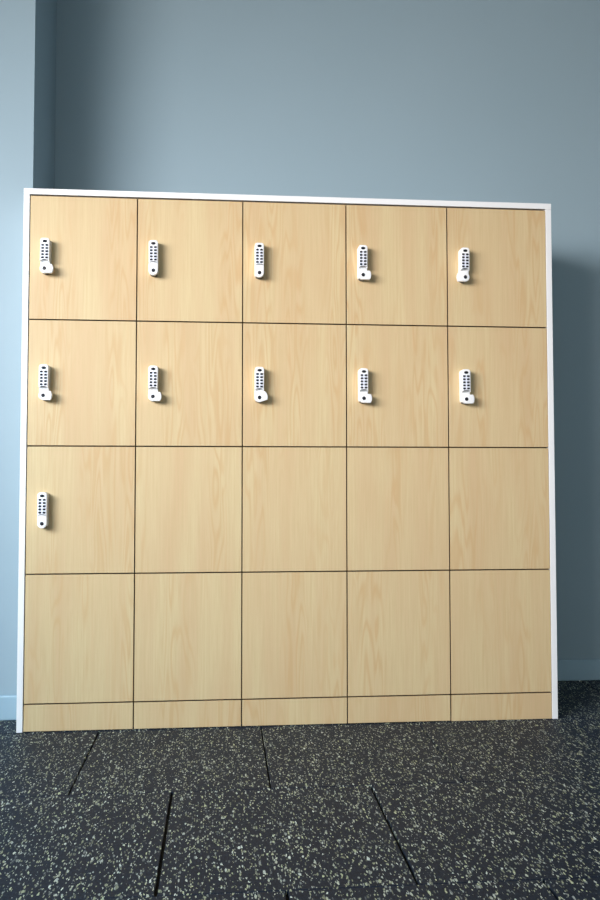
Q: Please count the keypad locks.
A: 11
